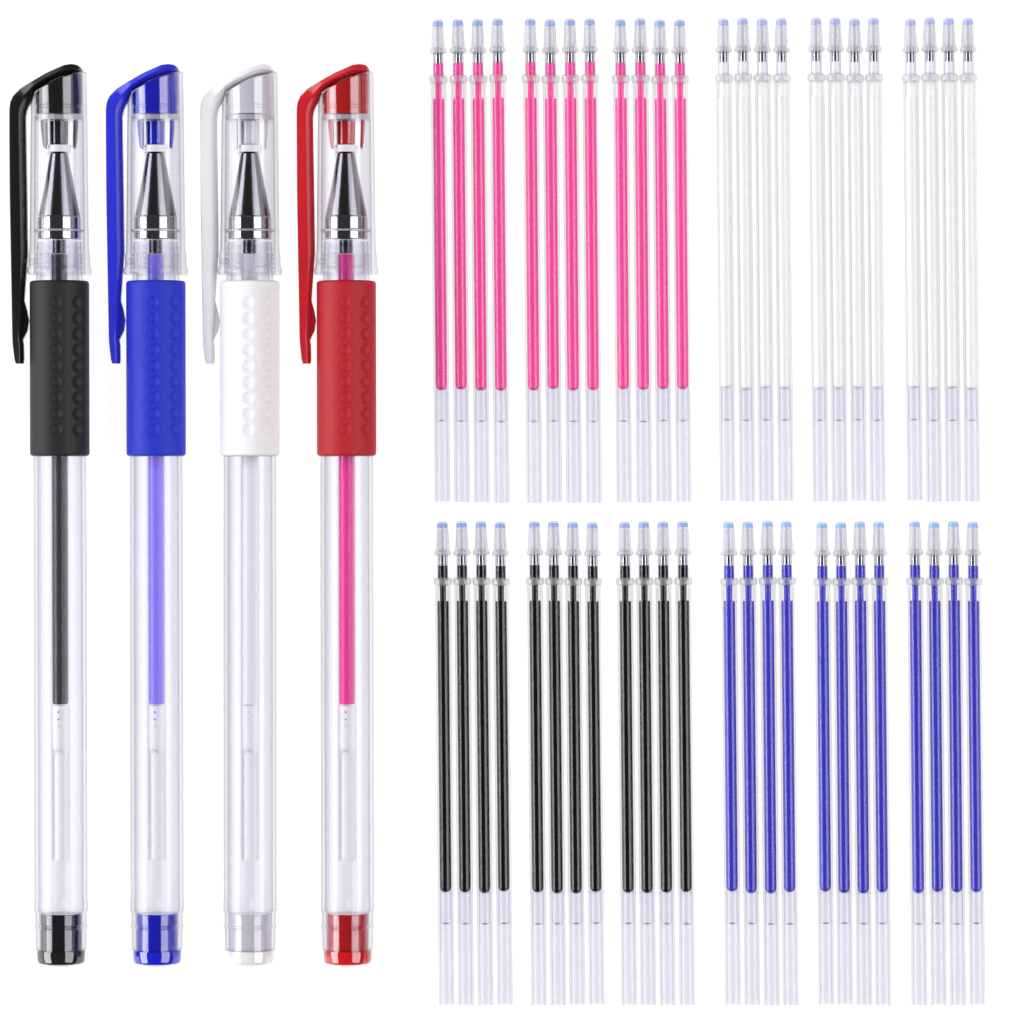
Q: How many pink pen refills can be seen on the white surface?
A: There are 12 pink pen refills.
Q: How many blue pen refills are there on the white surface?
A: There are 12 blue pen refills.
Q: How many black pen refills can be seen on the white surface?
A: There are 12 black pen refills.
